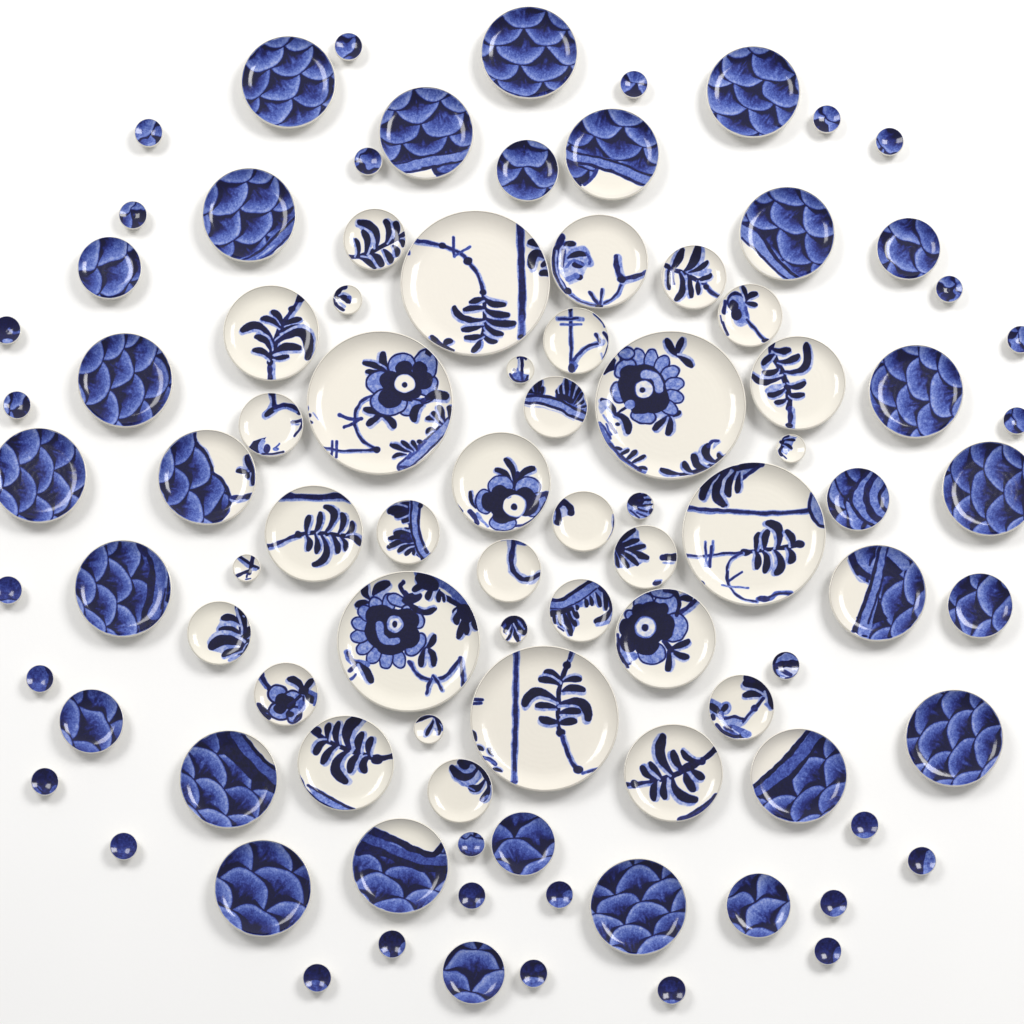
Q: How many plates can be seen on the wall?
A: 93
